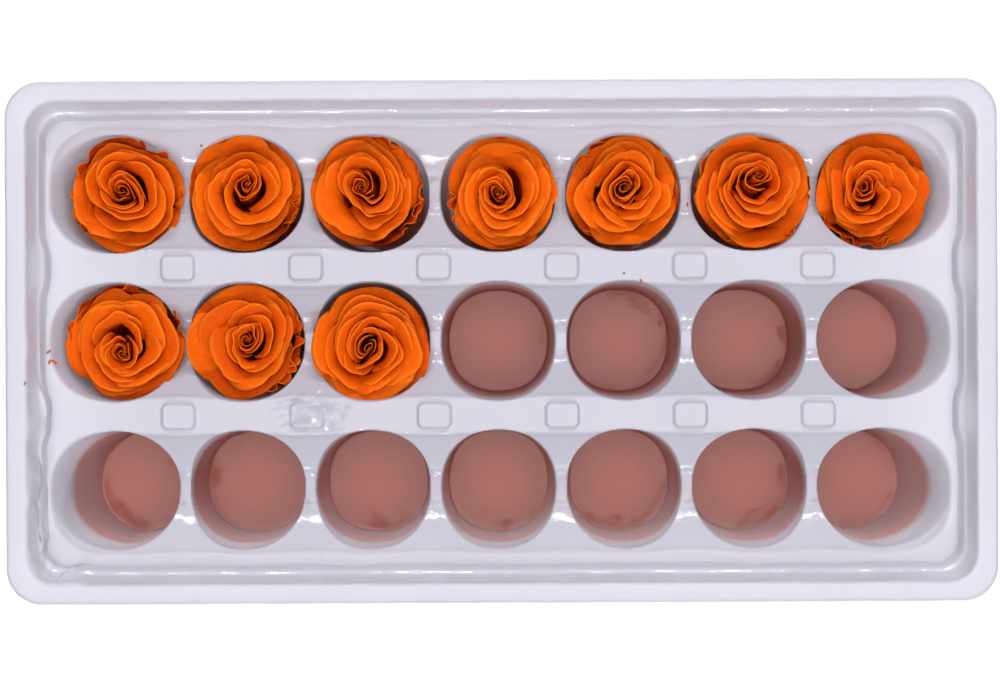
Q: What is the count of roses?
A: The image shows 10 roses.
